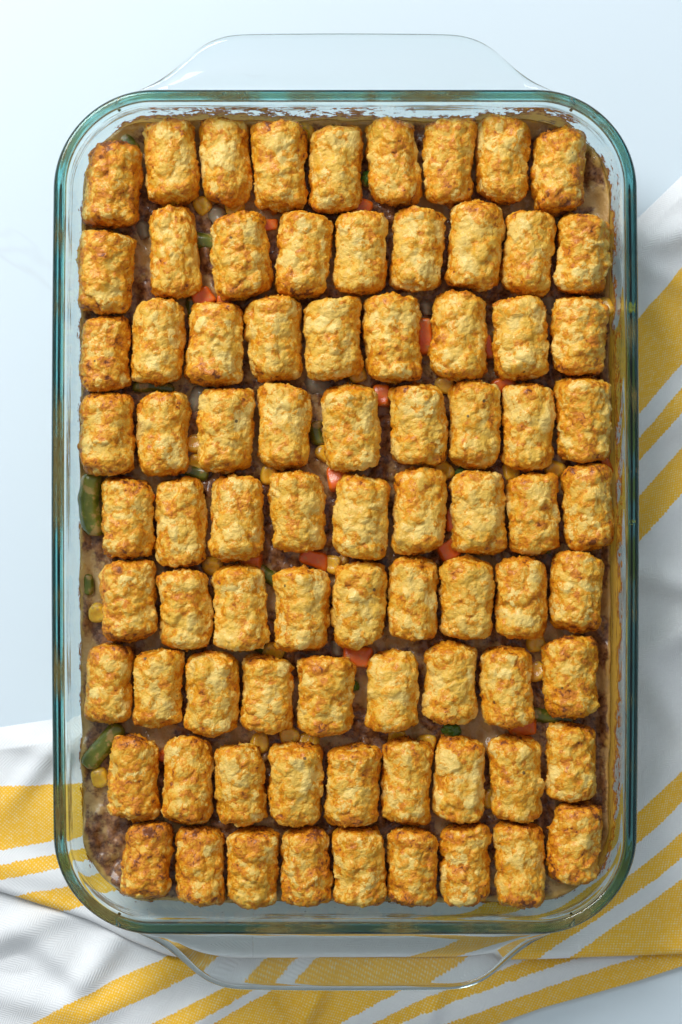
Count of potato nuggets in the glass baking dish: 81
